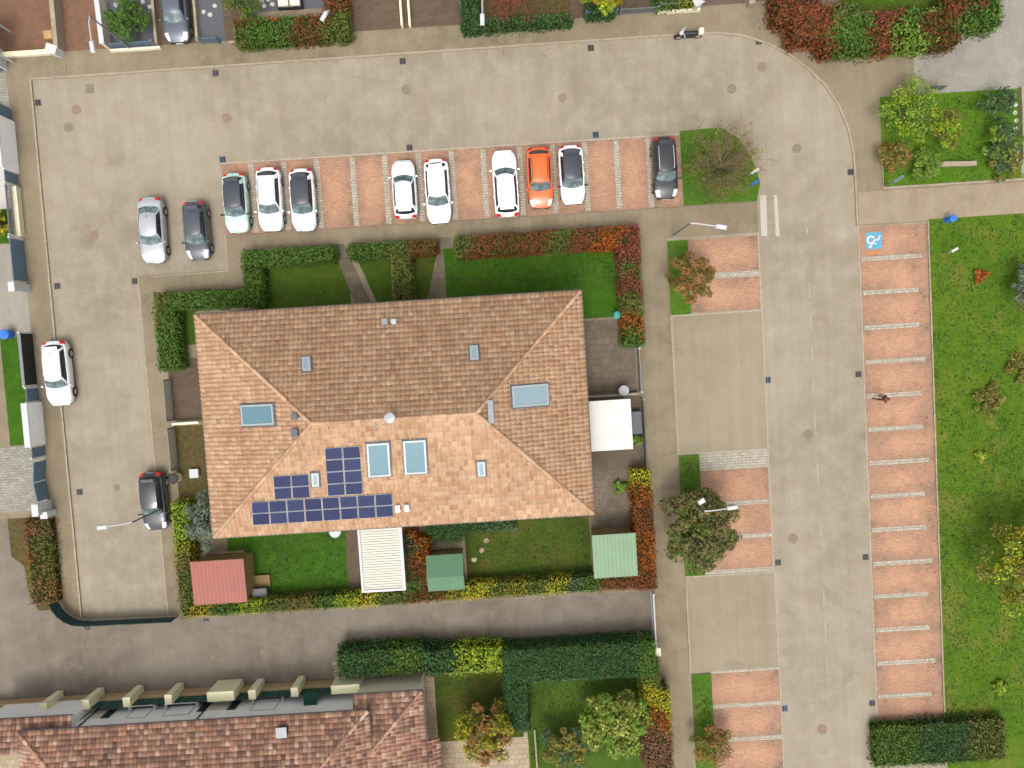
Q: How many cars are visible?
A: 14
